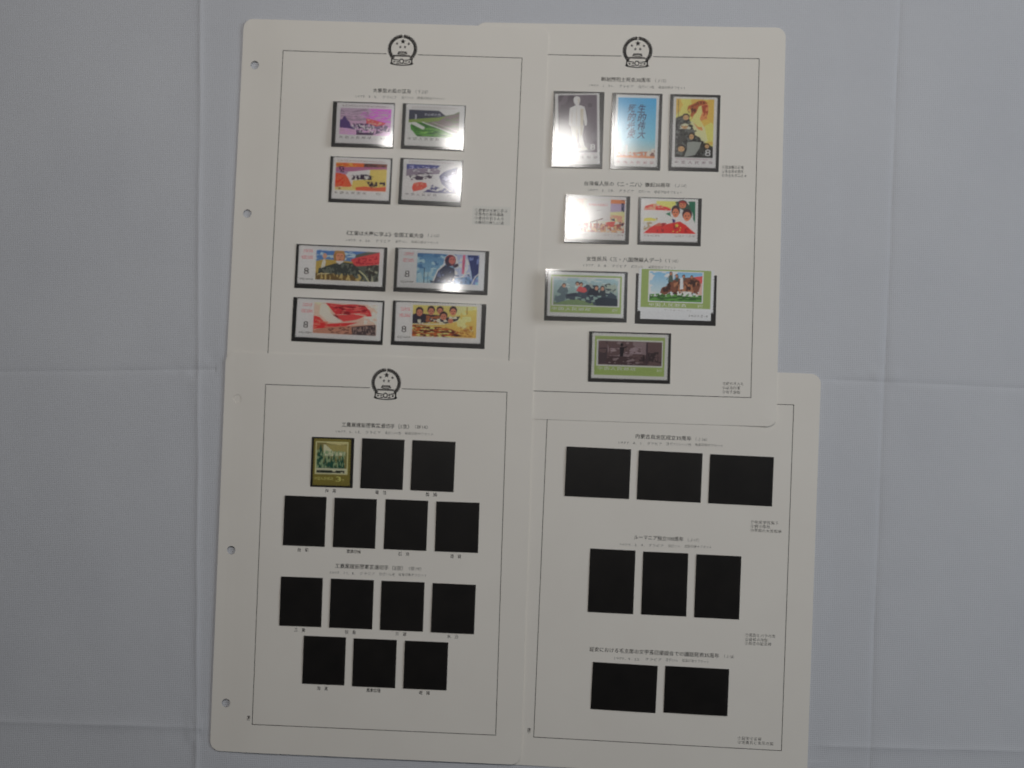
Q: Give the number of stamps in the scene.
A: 17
